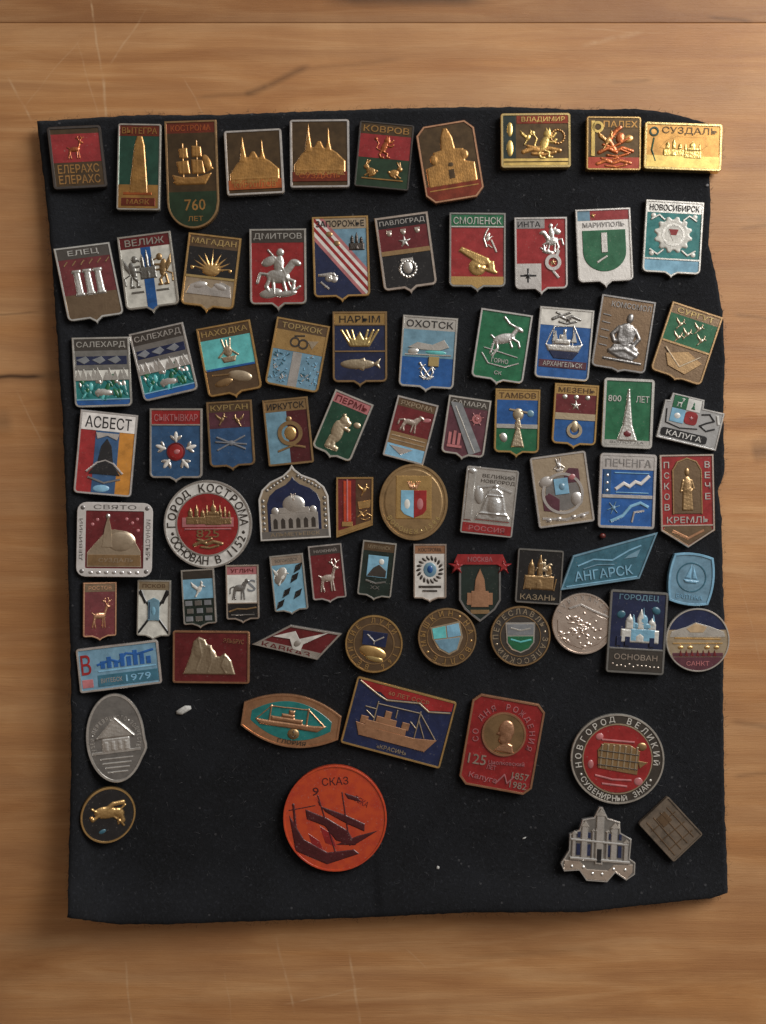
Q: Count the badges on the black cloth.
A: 80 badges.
